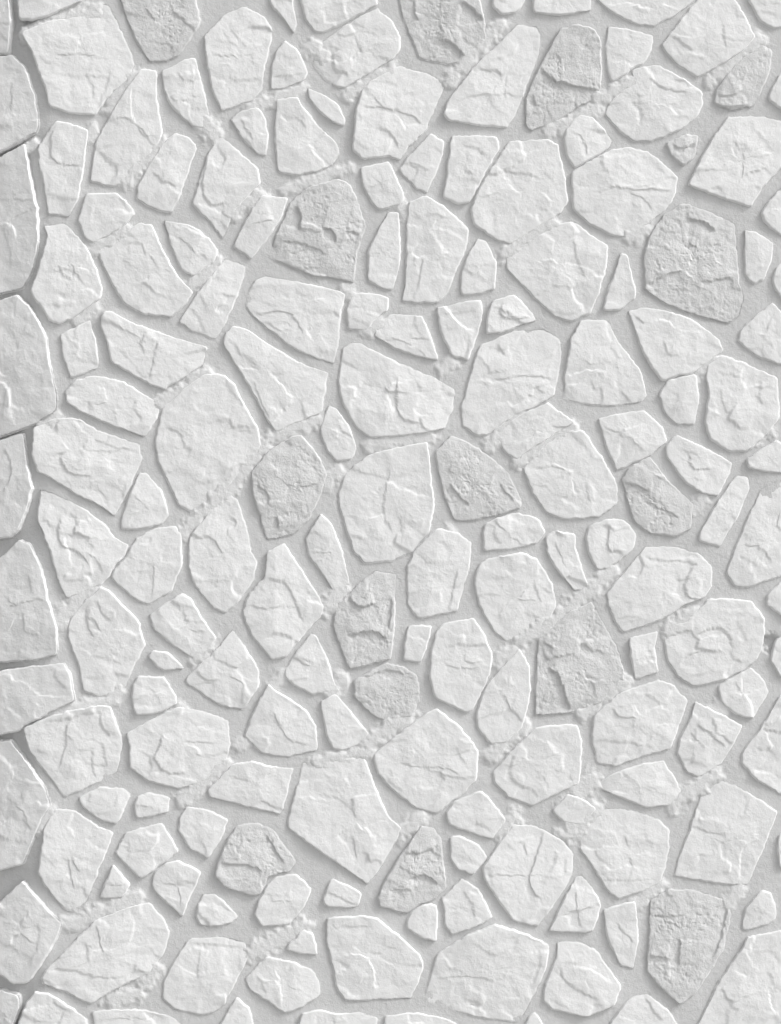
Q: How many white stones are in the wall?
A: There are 158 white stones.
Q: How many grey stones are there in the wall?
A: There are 16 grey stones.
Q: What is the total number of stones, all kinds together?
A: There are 174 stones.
